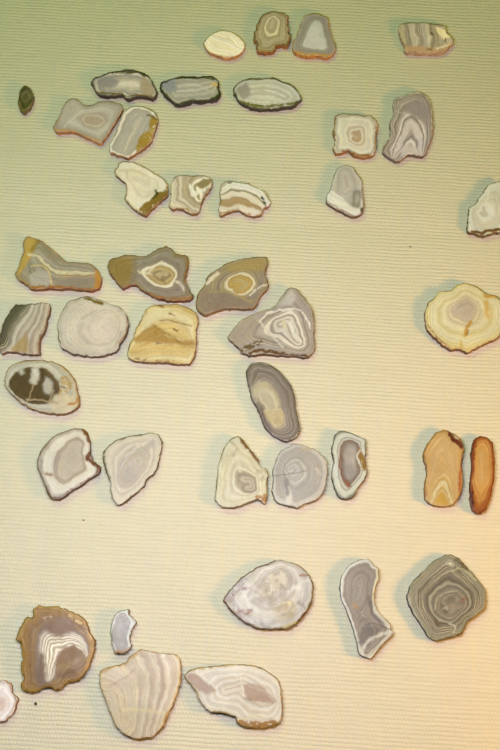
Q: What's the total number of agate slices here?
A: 42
